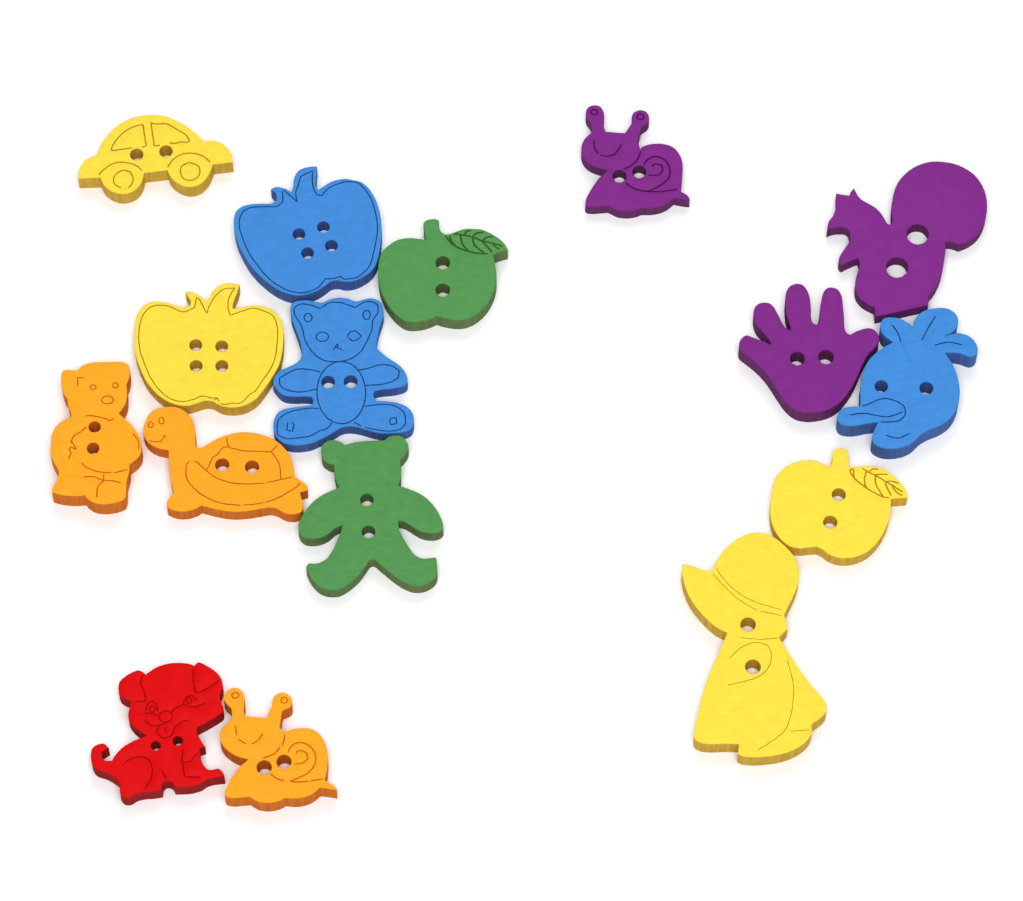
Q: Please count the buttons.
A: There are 16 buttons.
